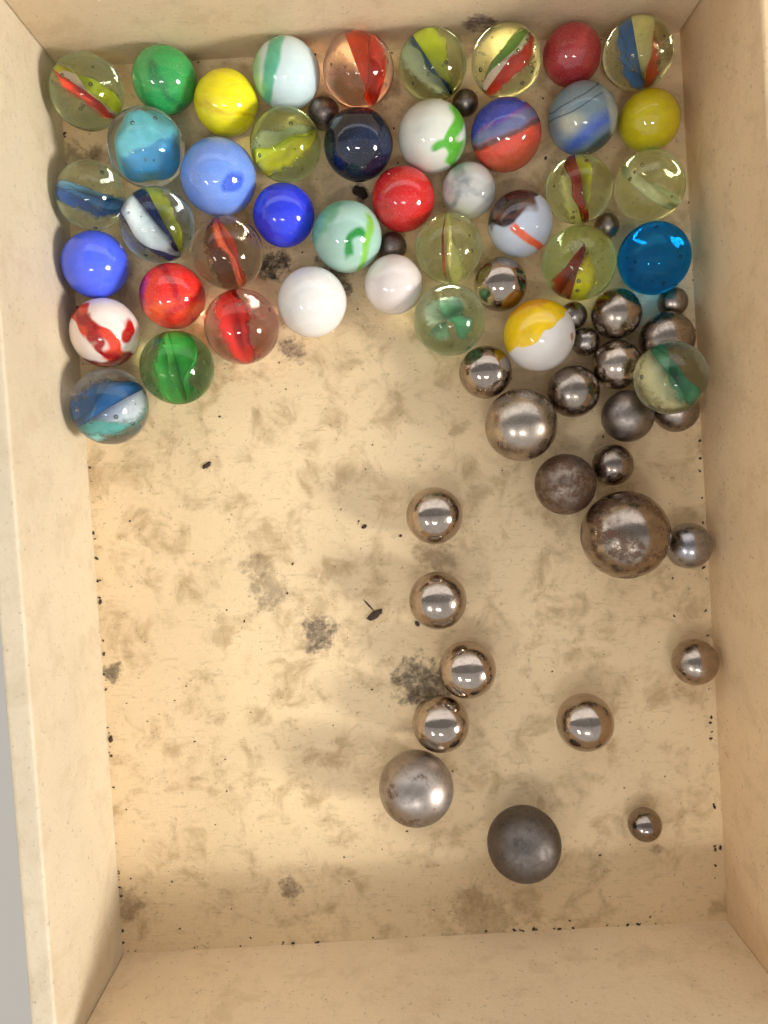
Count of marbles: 41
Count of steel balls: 29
